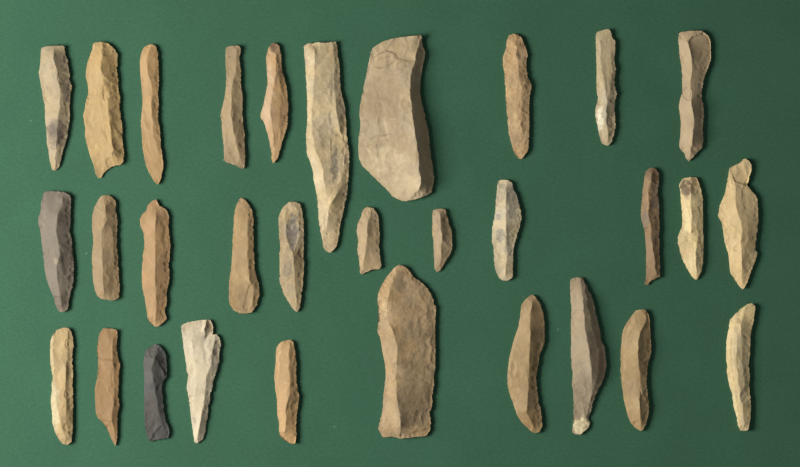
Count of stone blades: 31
